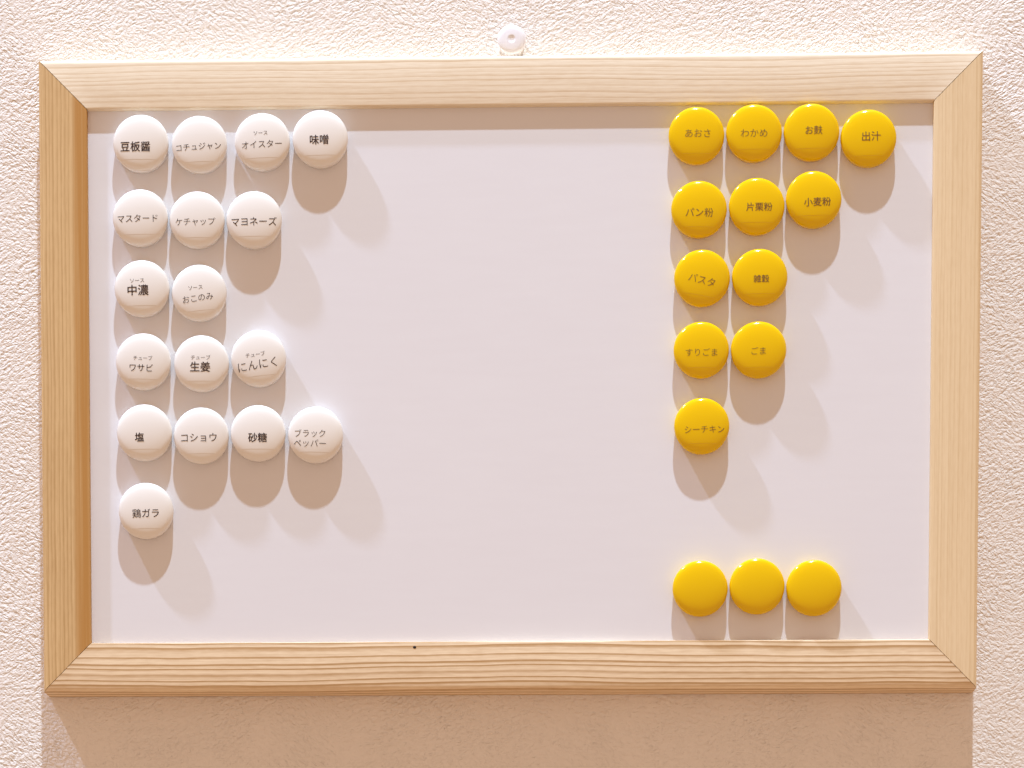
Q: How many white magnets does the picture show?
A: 17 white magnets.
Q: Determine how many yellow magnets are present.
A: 15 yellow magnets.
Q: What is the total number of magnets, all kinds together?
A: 32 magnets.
